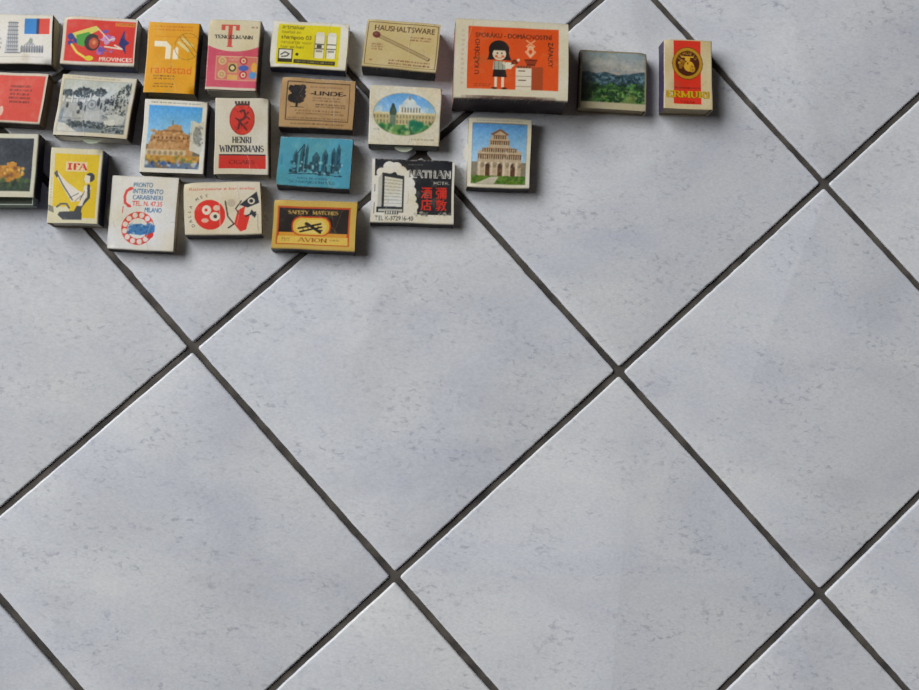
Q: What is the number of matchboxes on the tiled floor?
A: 23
